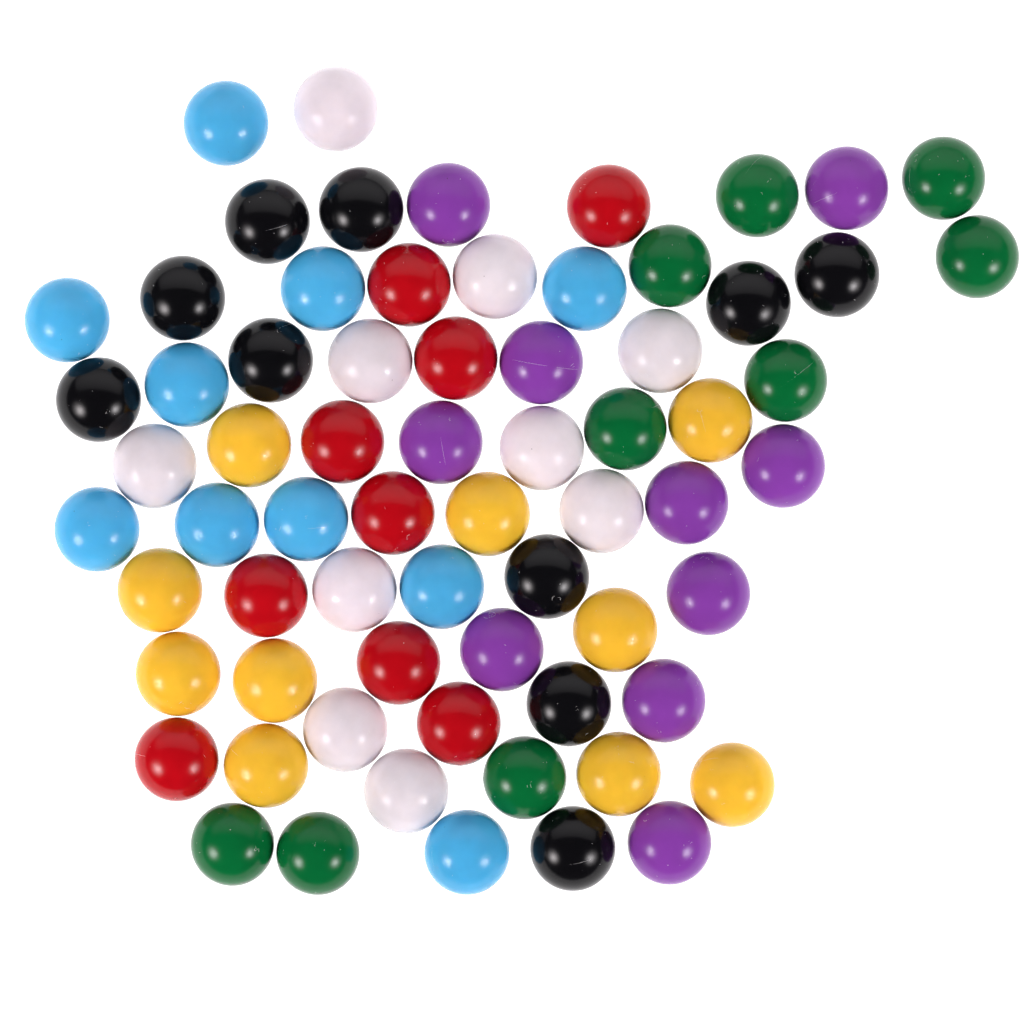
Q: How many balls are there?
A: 68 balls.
